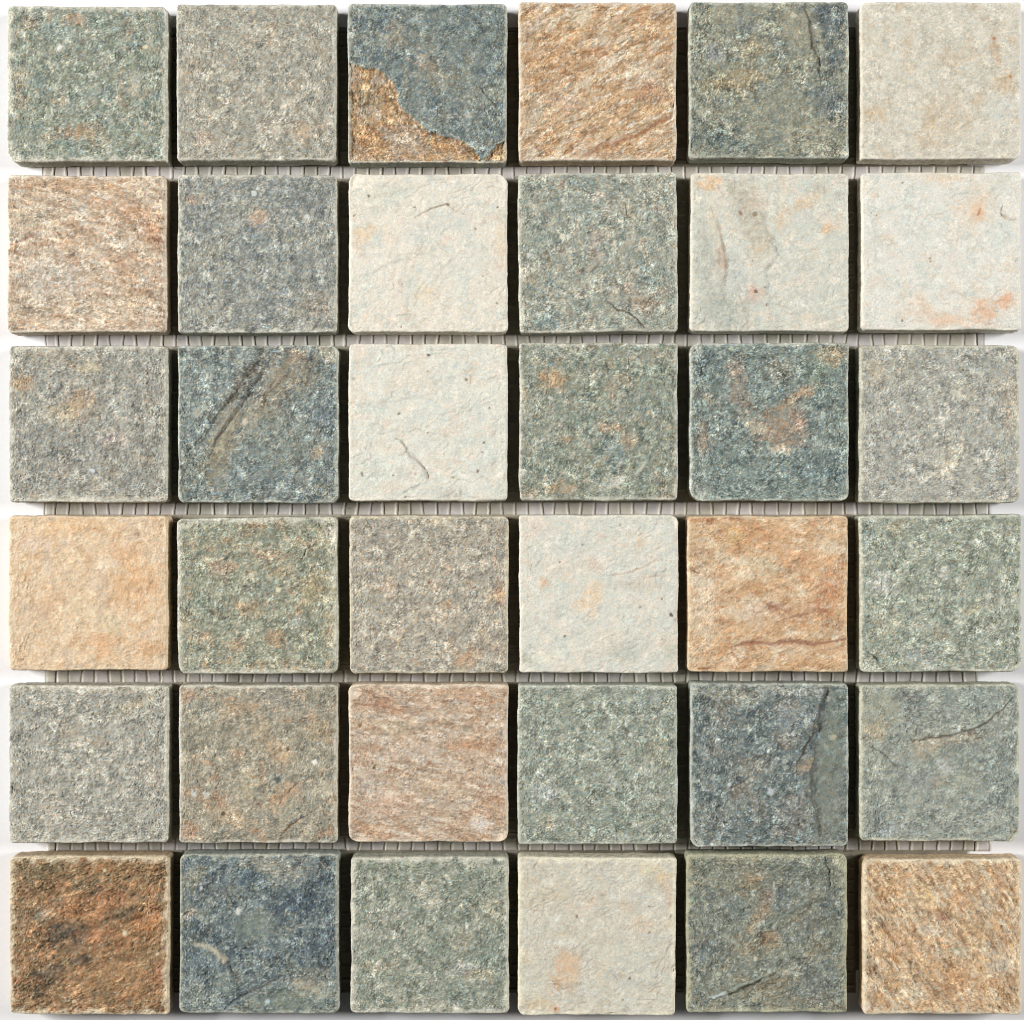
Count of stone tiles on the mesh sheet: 36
